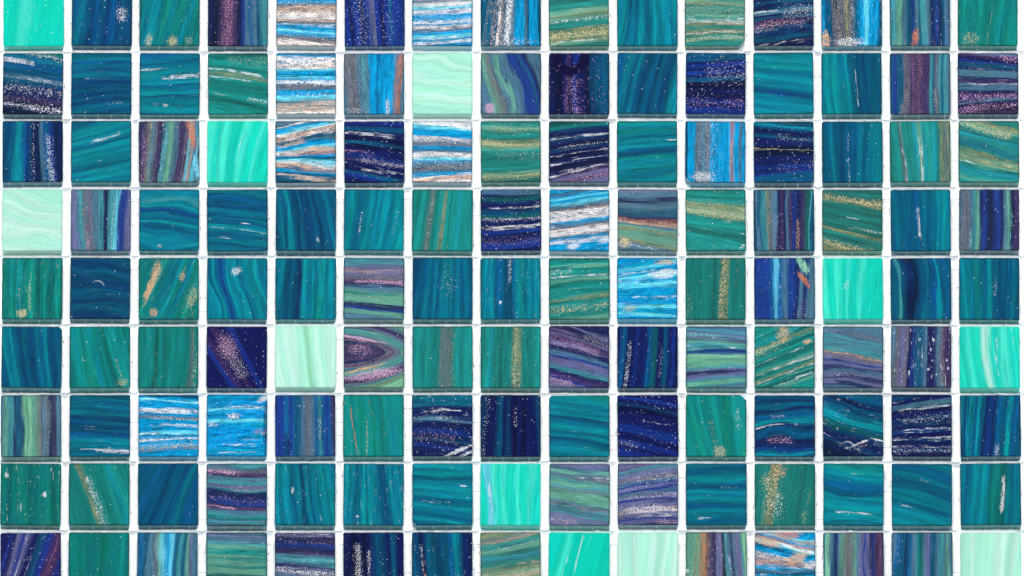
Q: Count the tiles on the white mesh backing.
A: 135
